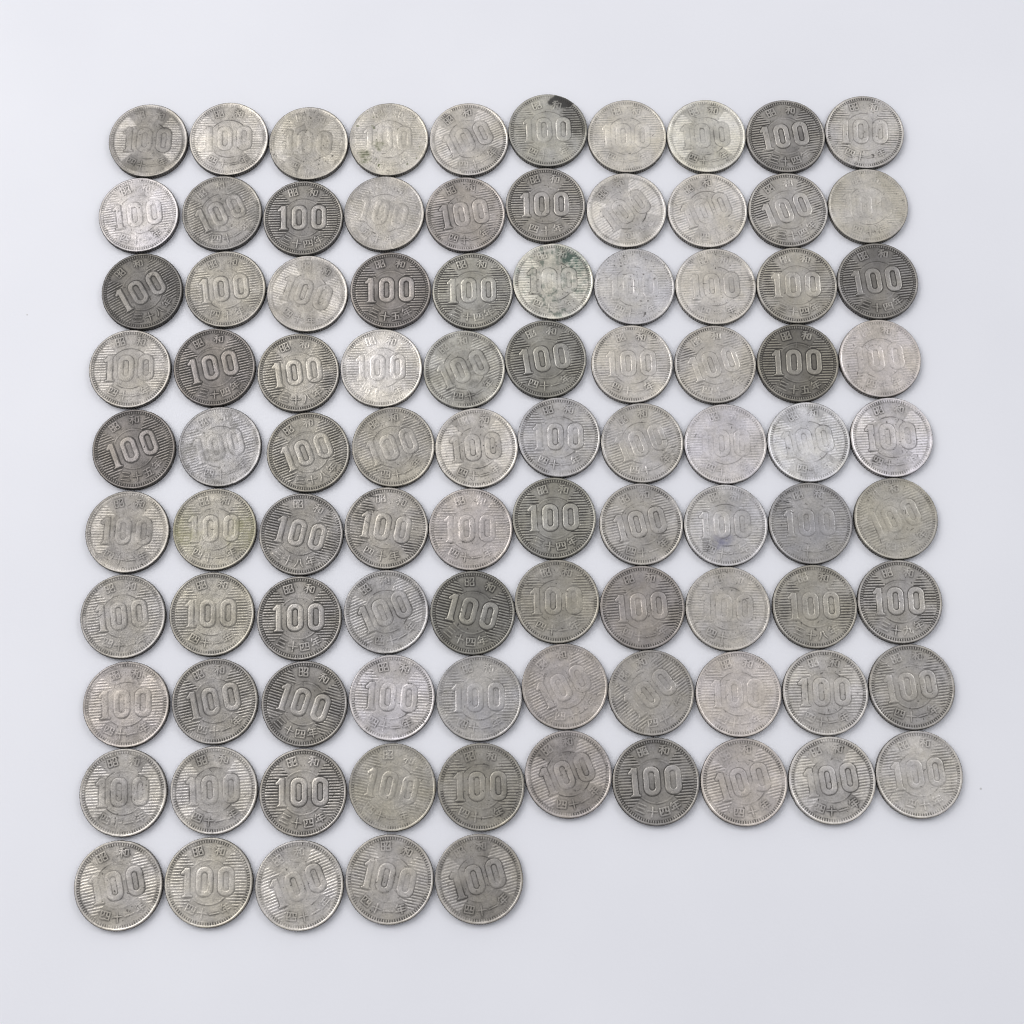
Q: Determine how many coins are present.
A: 95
